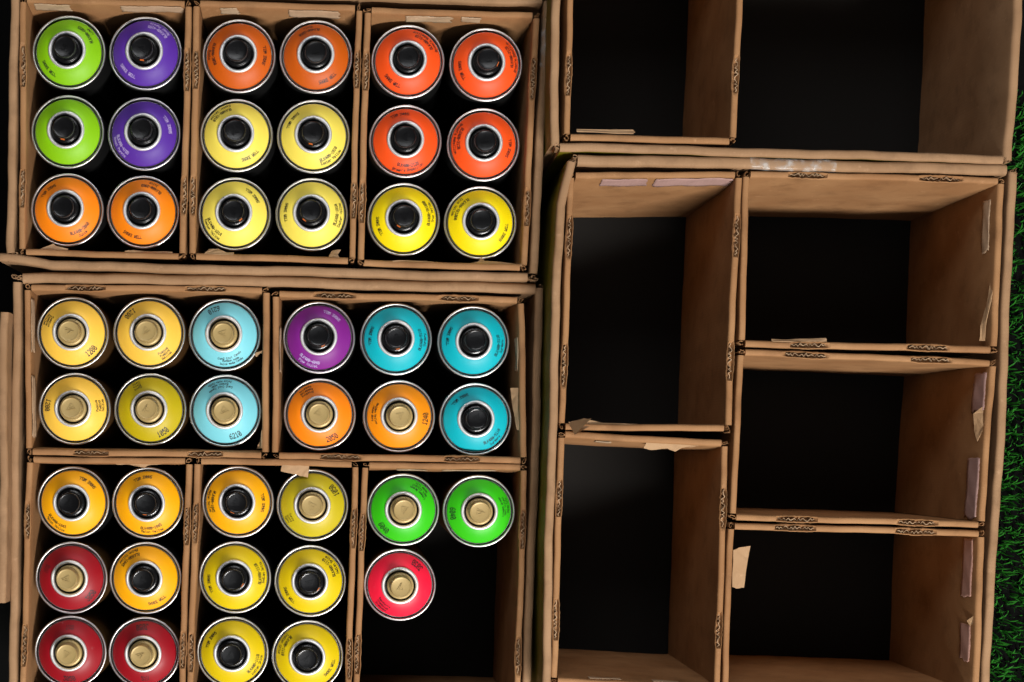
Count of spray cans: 45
